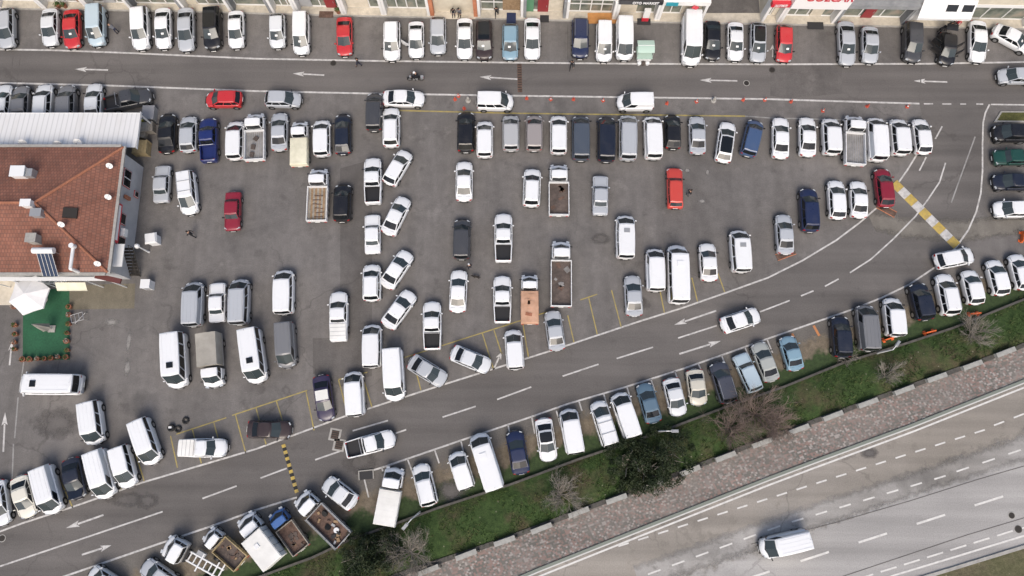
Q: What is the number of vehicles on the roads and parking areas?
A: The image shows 180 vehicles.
